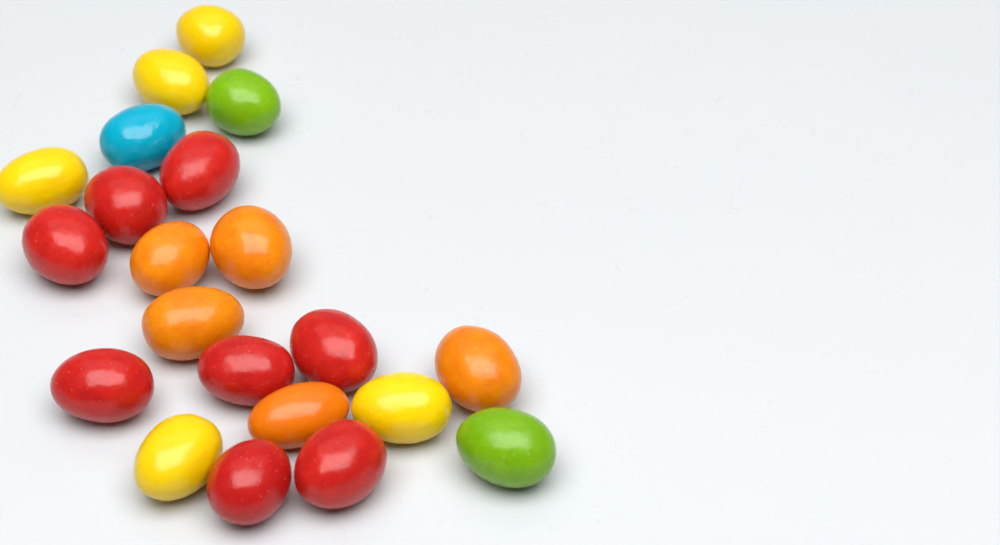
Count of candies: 21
